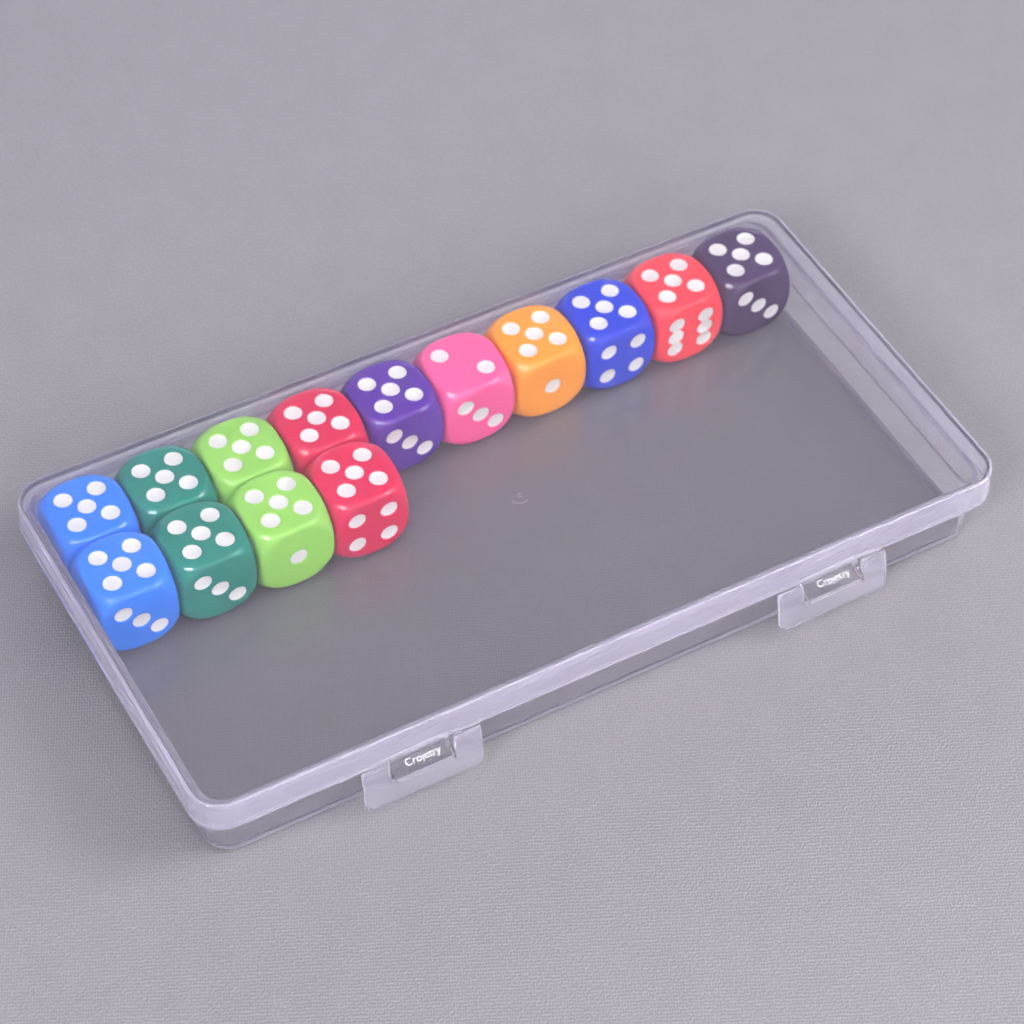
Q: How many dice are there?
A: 14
